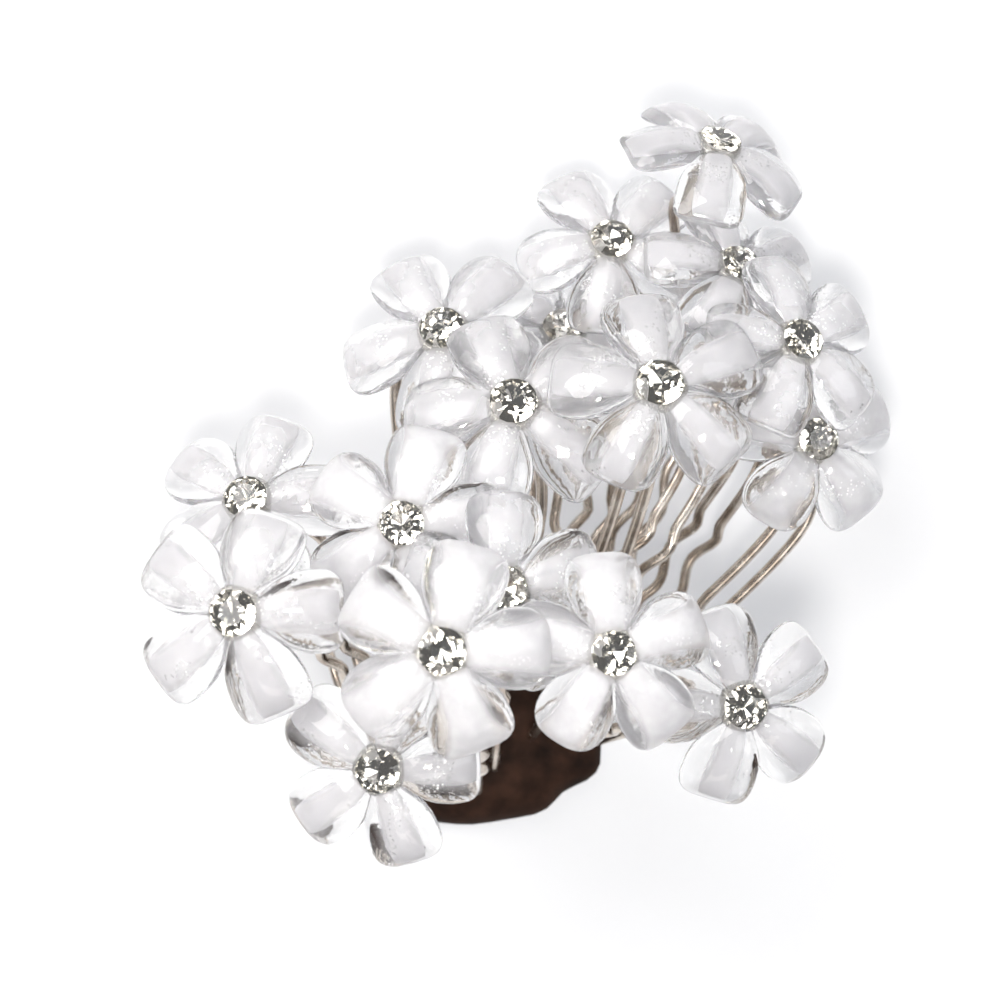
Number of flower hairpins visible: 17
